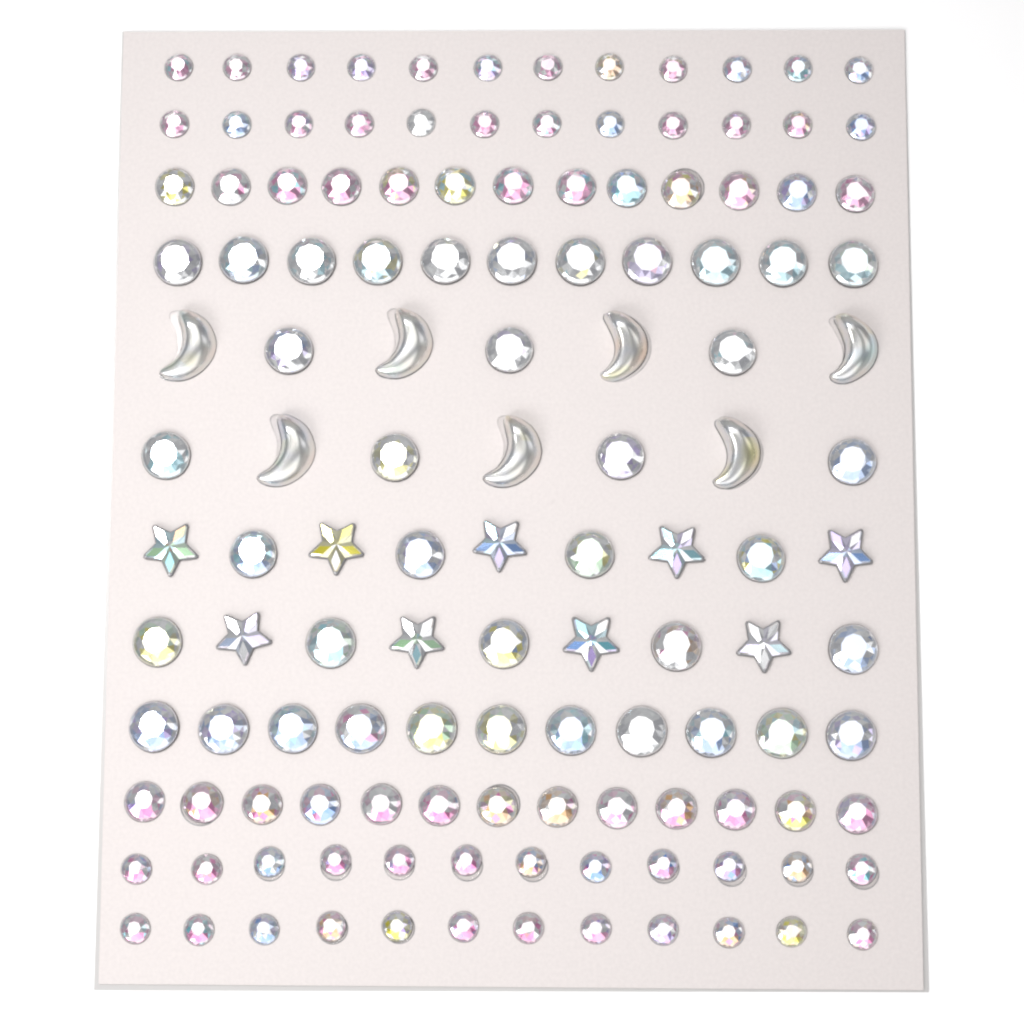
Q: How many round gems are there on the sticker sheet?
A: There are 112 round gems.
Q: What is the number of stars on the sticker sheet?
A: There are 9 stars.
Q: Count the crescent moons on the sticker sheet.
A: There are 7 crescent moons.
